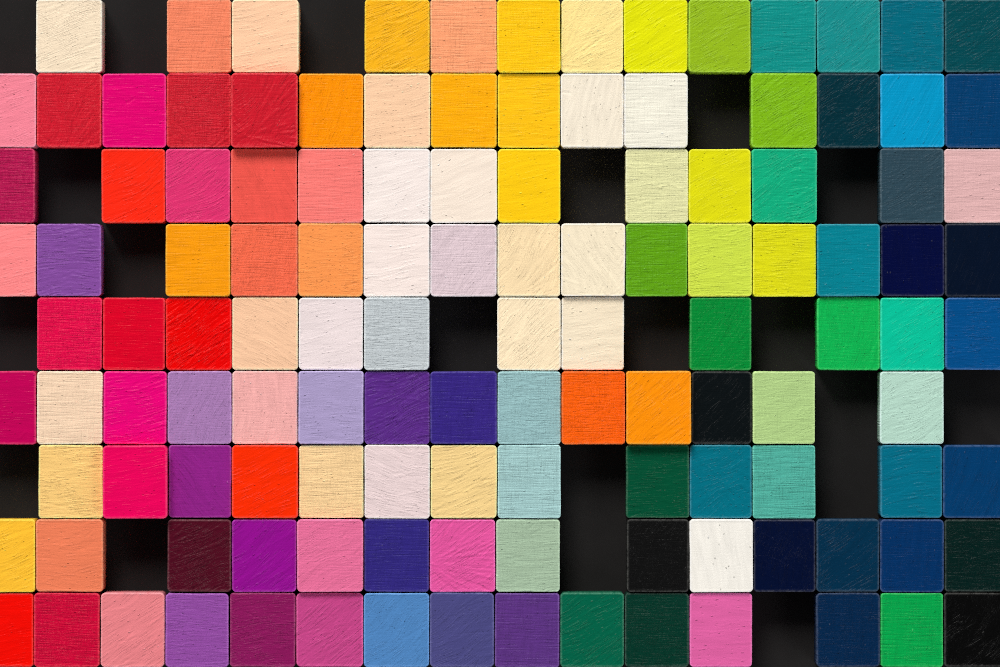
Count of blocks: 124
